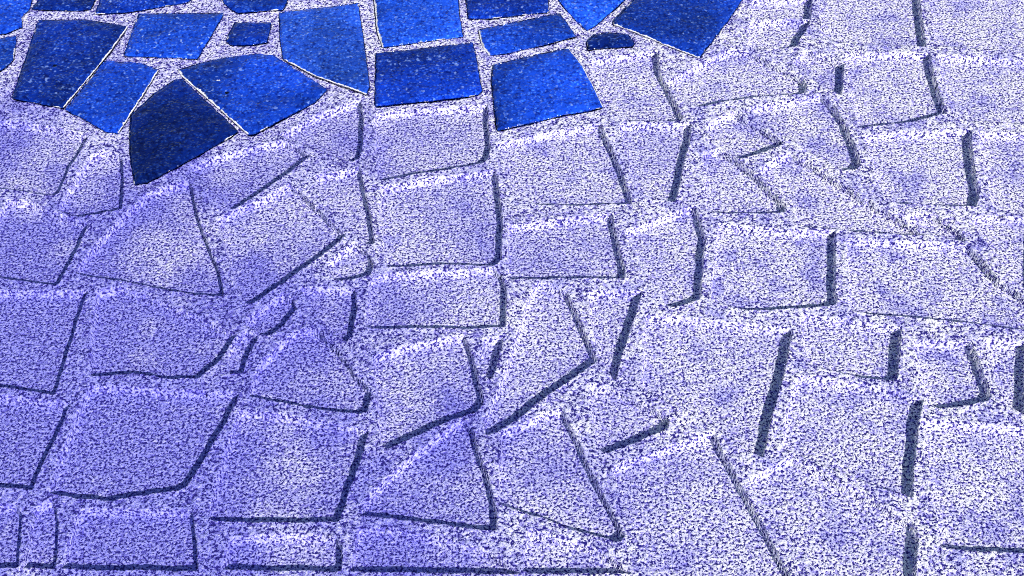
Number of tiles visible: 20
